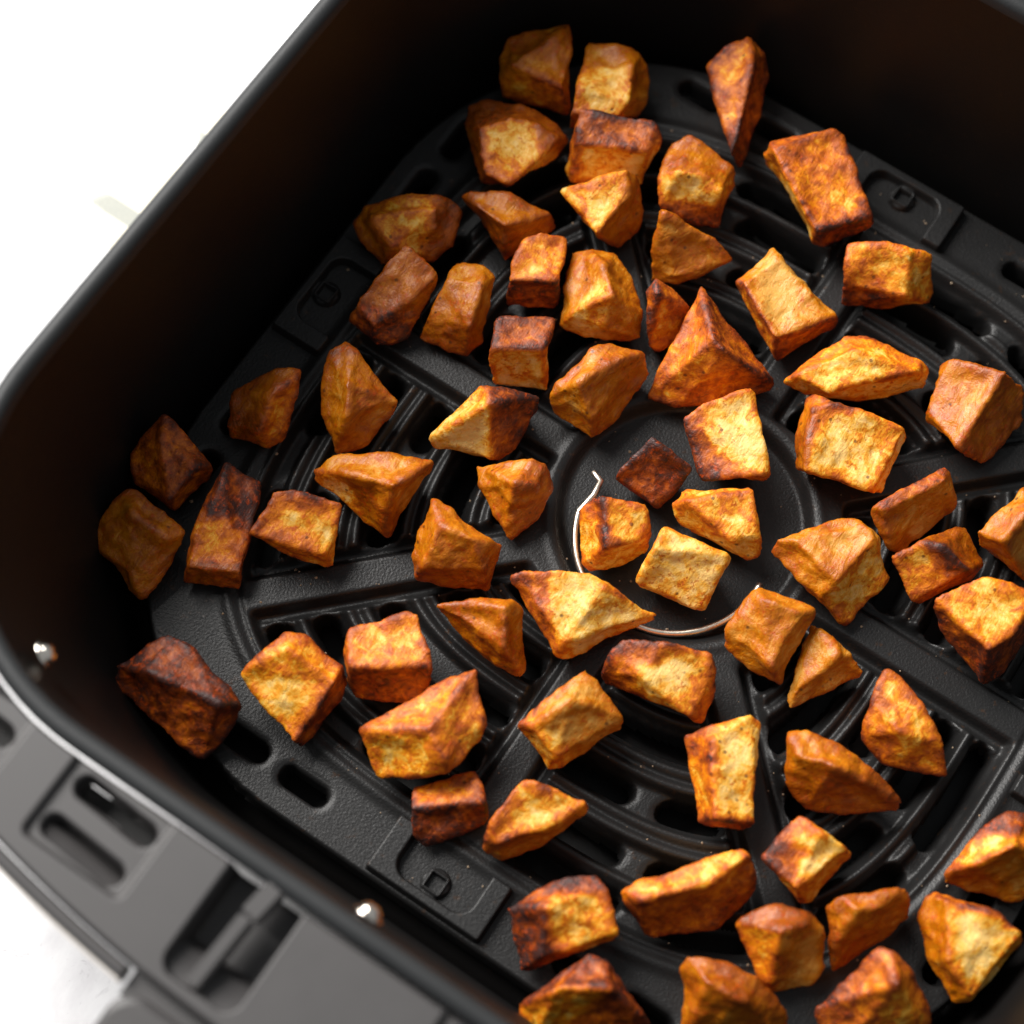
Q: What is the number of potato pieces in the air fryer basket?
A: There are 69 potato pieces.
